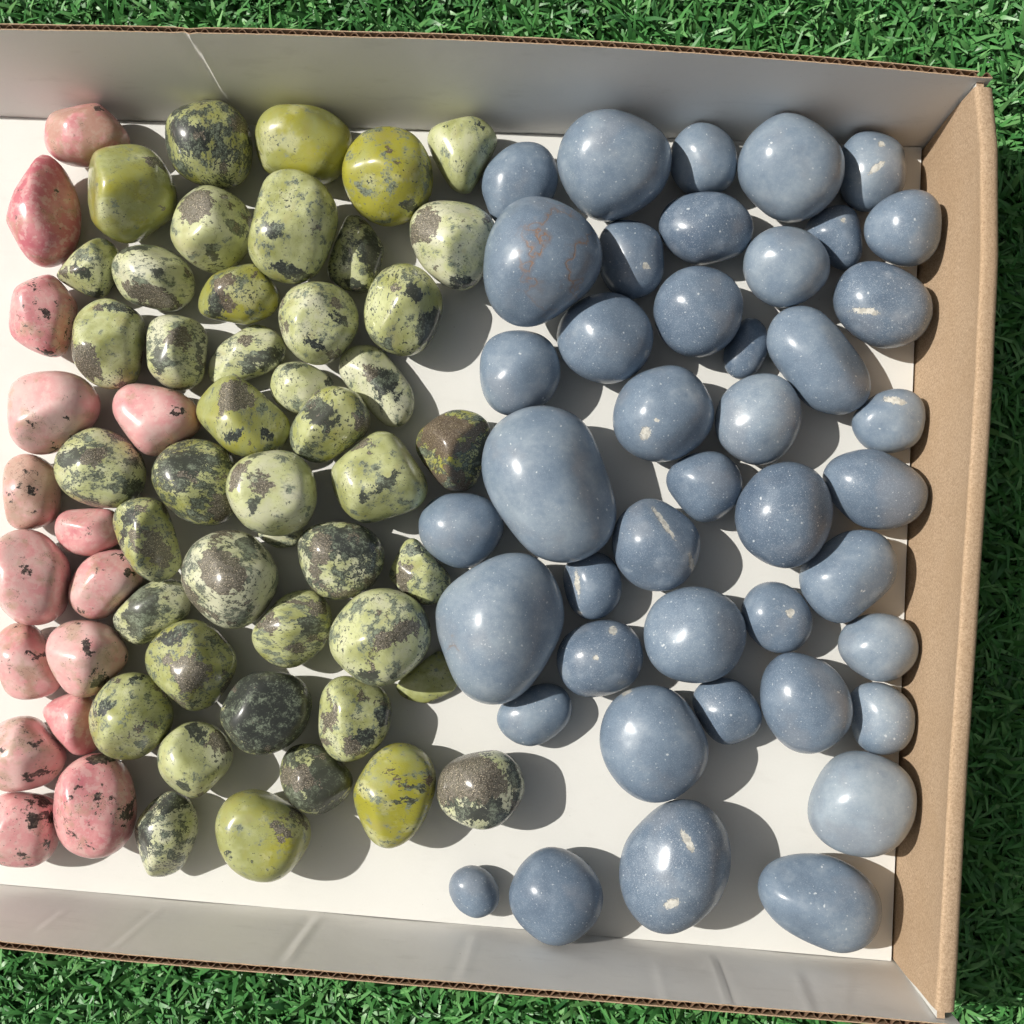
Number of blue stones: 43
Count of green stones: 45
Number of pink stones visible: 15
